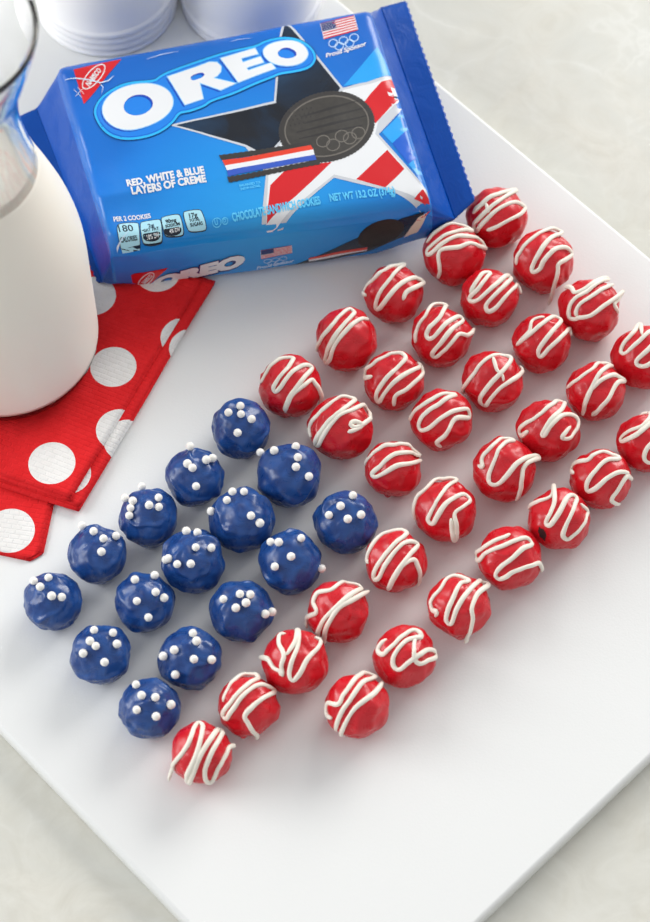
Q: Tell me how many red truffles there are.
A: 32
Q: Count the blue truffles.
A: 15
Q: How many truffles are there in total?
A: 47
